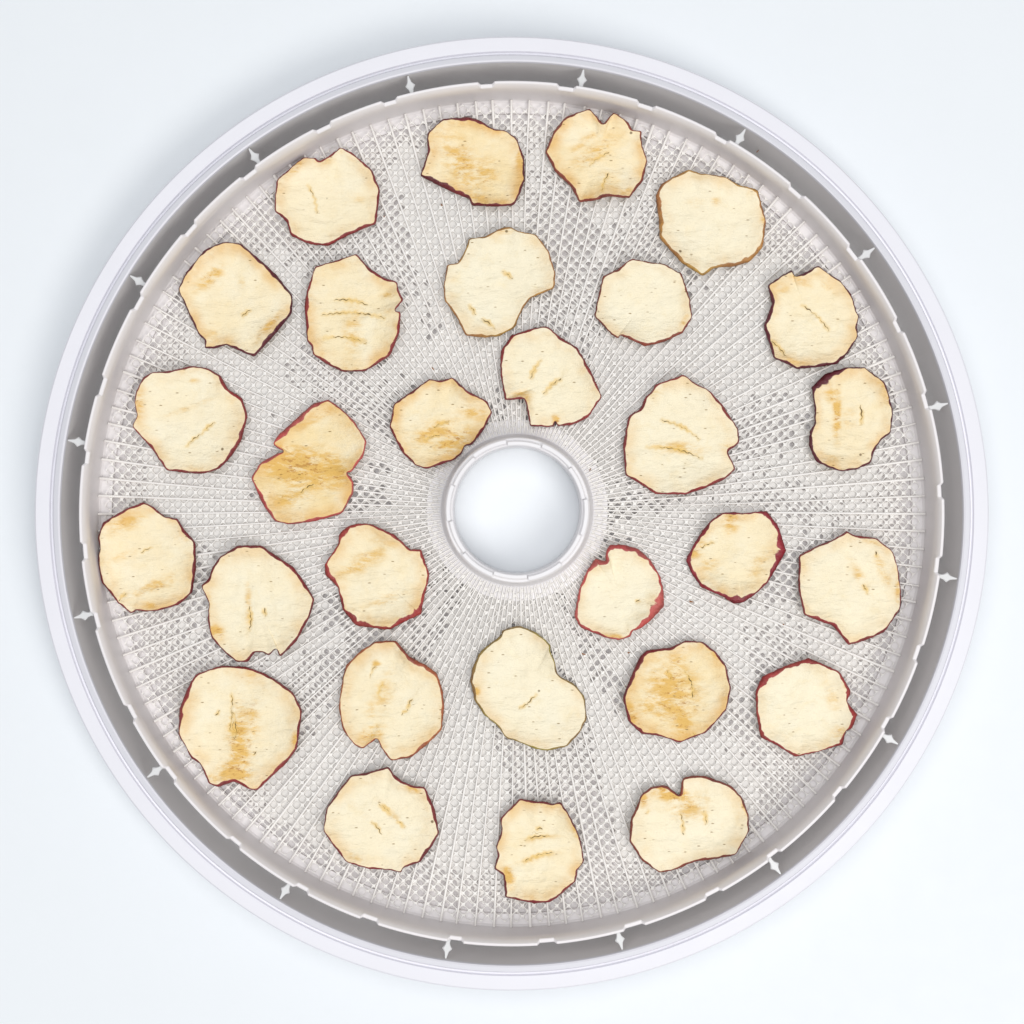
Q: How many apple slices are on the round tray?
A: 29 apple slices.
